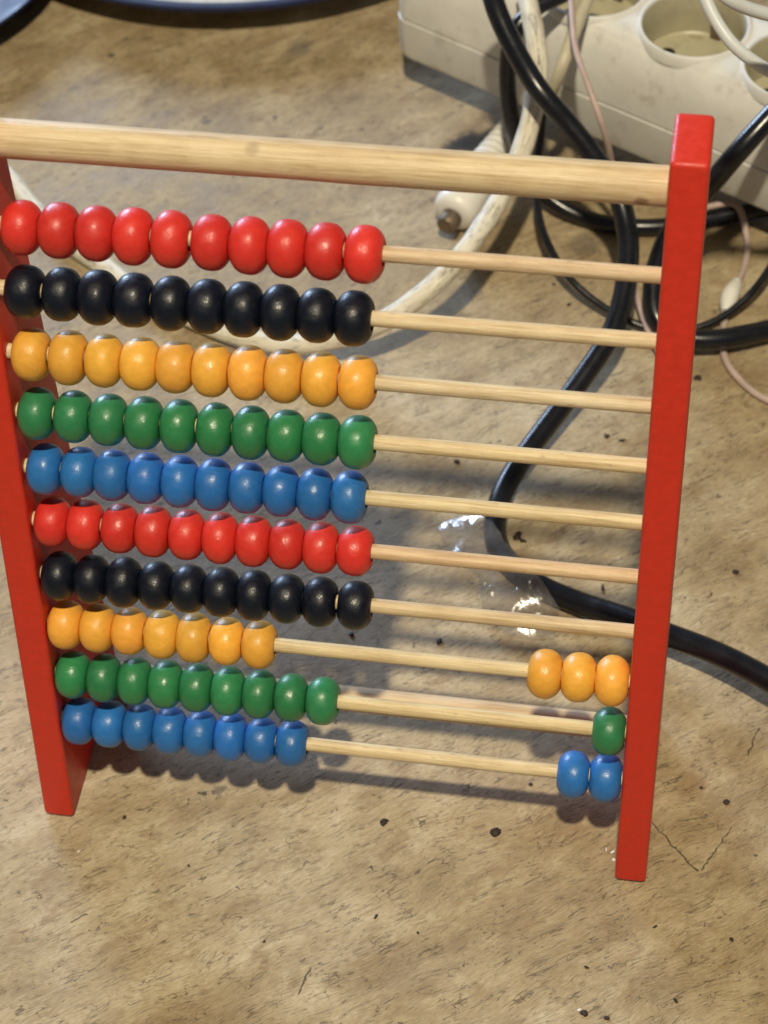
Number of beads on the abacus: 100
